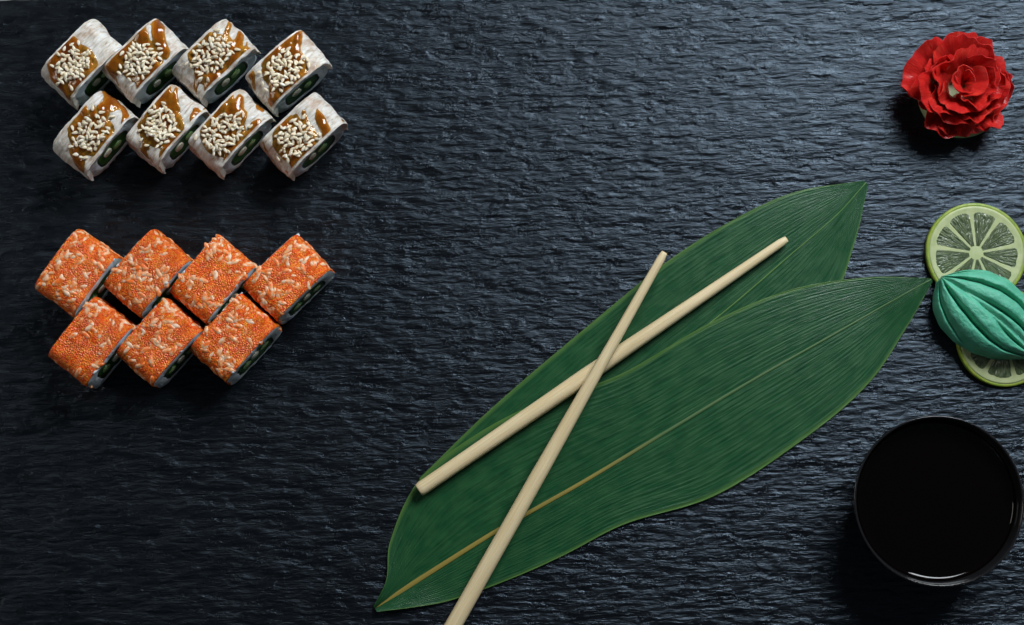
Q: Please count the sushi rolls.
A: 15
